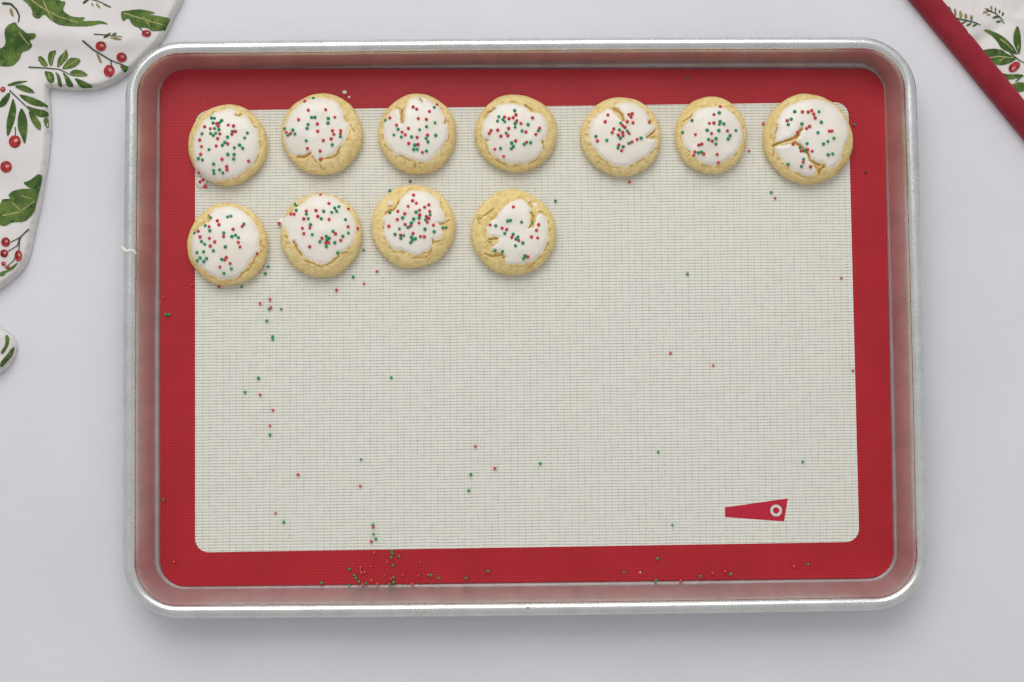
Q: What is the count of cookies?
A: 11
